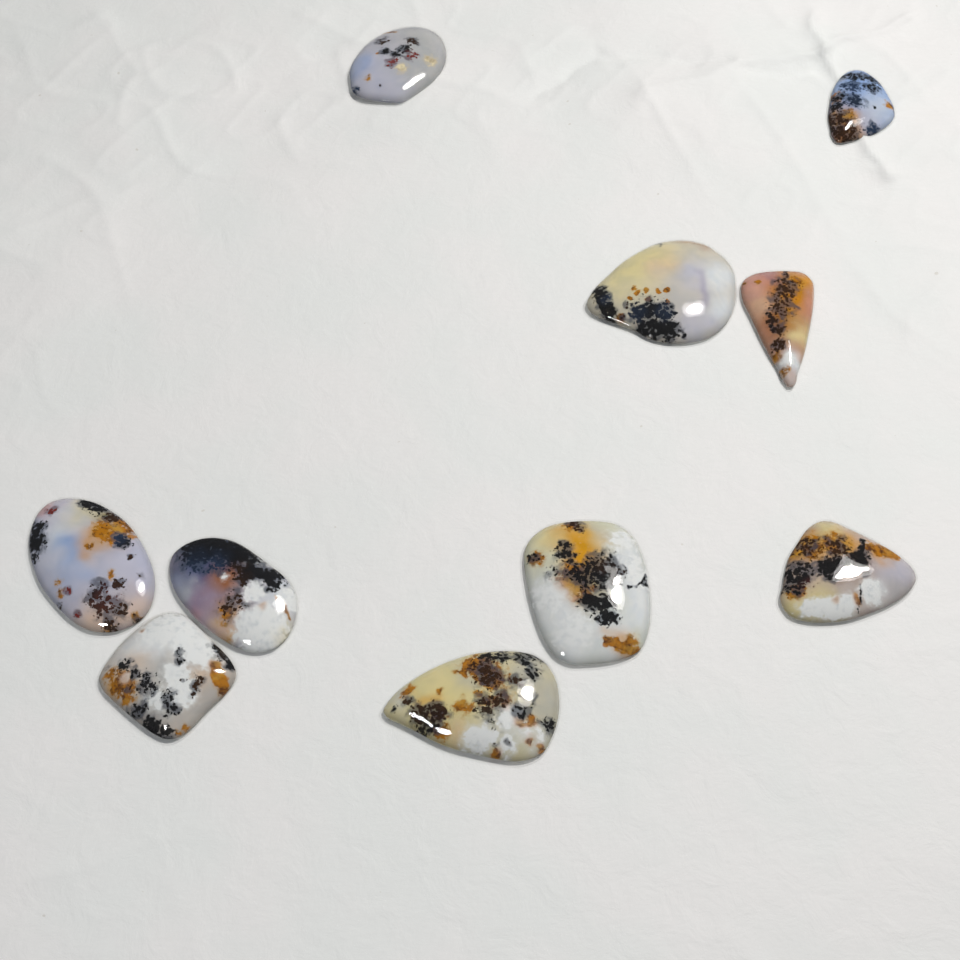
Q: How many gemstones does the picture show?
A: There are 10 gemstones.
